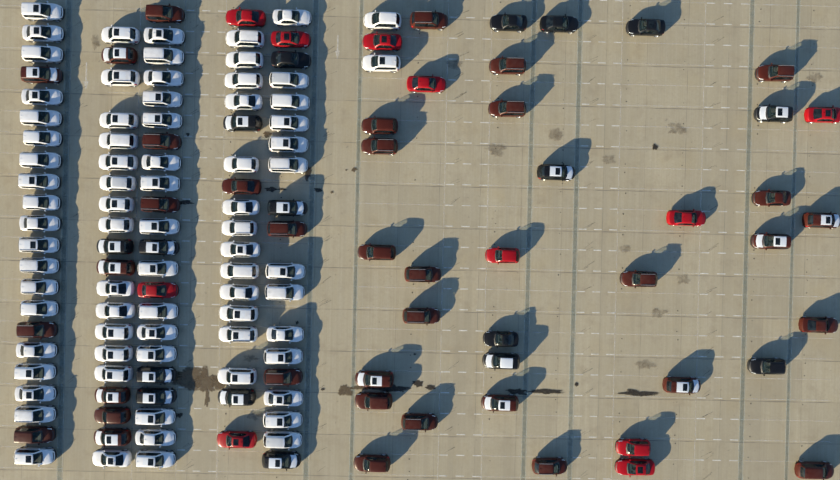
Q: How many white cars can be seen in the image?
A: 76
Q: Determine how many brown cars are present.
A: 36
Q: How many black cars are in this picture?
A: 17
